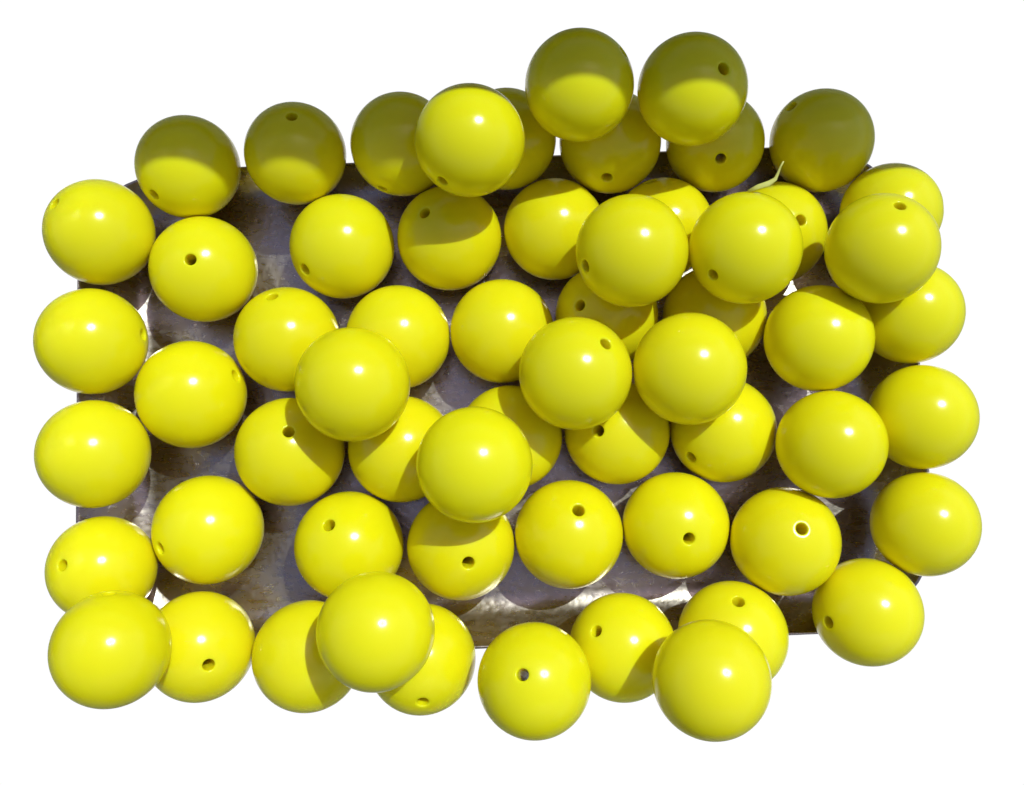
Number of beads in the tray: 60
